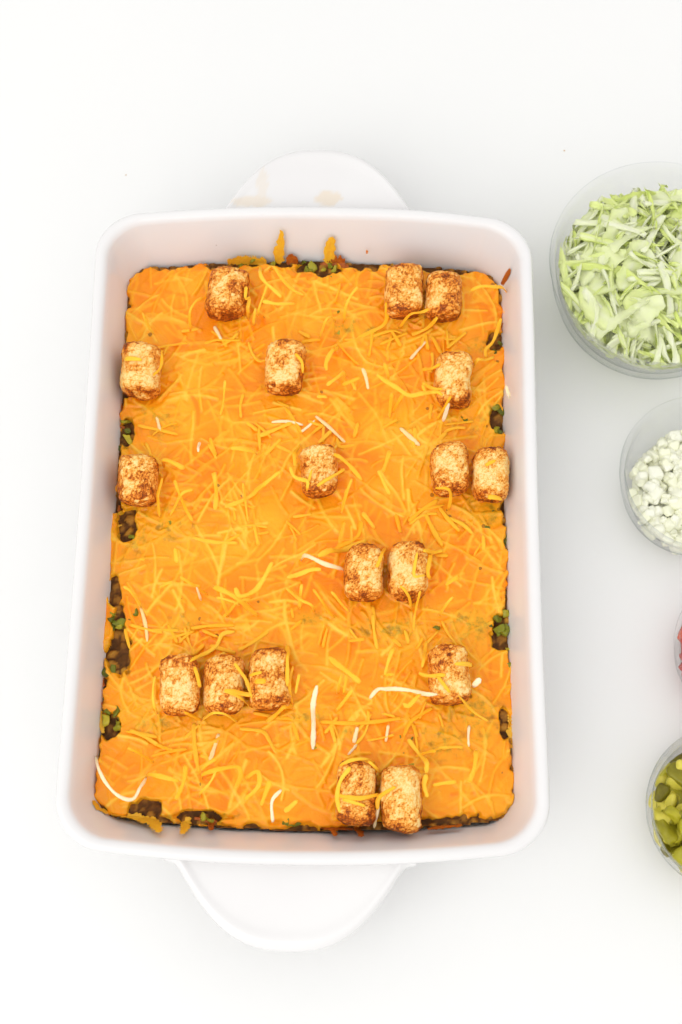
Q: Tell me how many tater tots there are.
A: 18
